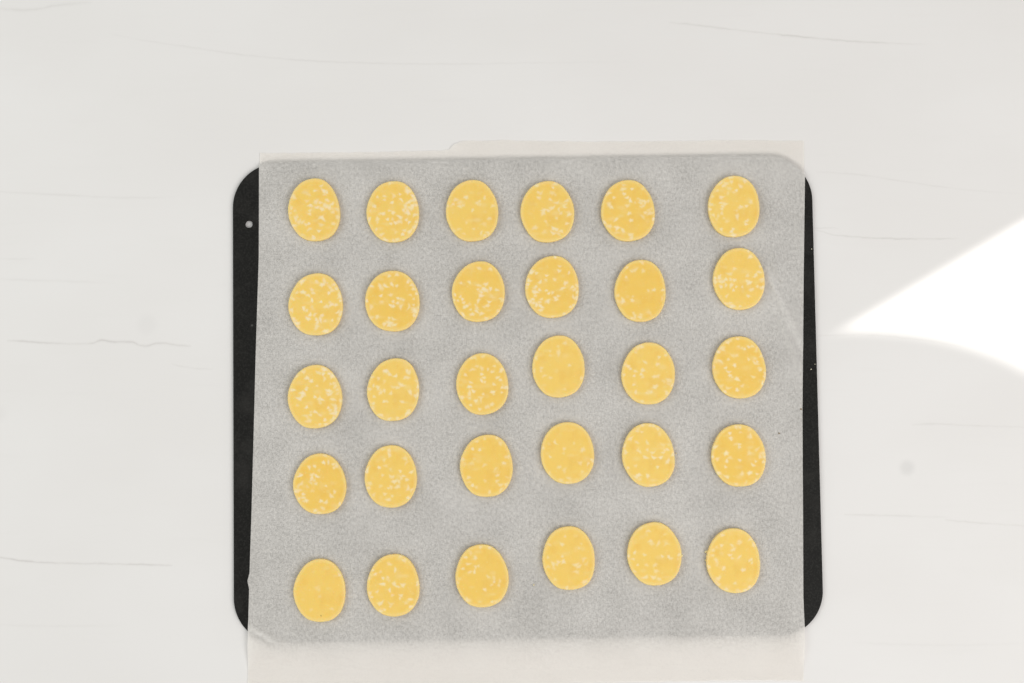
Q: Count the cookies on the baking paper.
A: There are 30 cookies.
